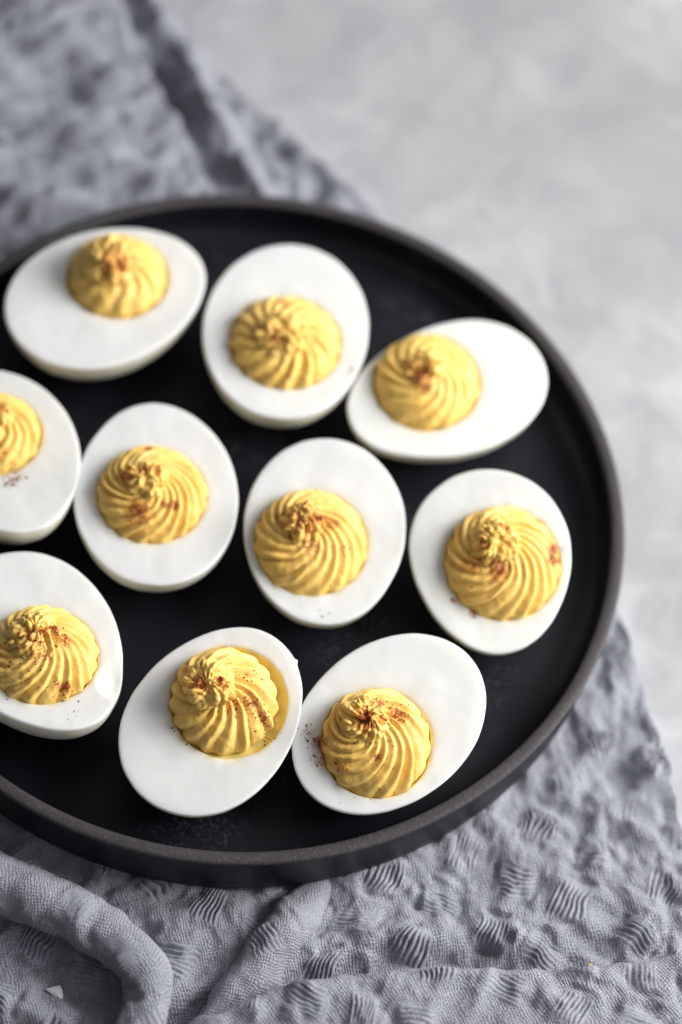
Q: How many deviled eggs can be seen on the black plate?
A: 10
